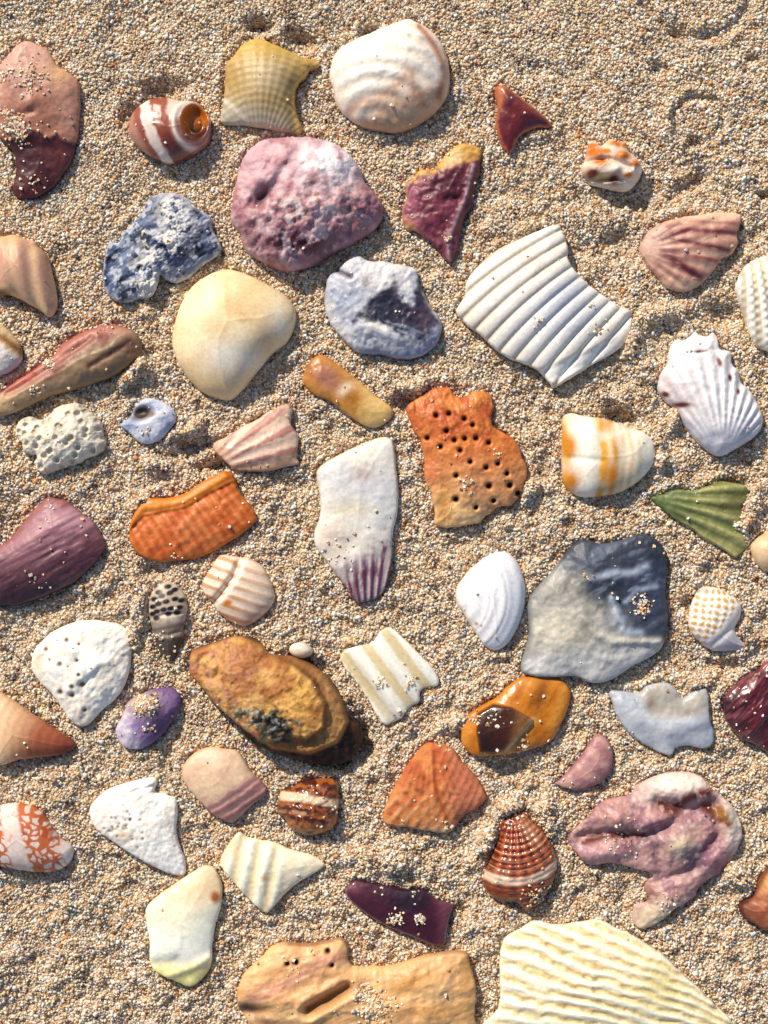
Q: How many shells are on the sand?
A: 51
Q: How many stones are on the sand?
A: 5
